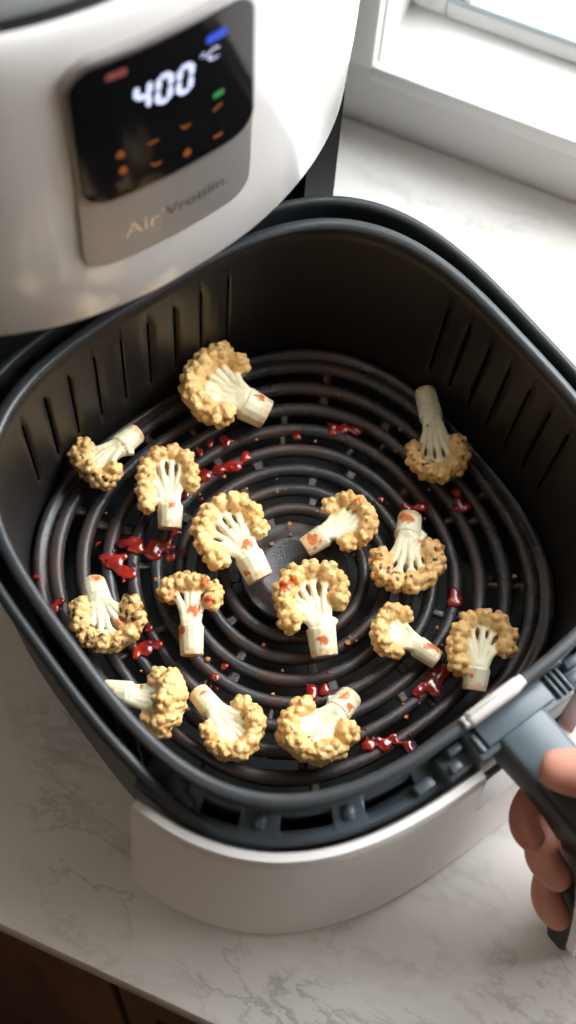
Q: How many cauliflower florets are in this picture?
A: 15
